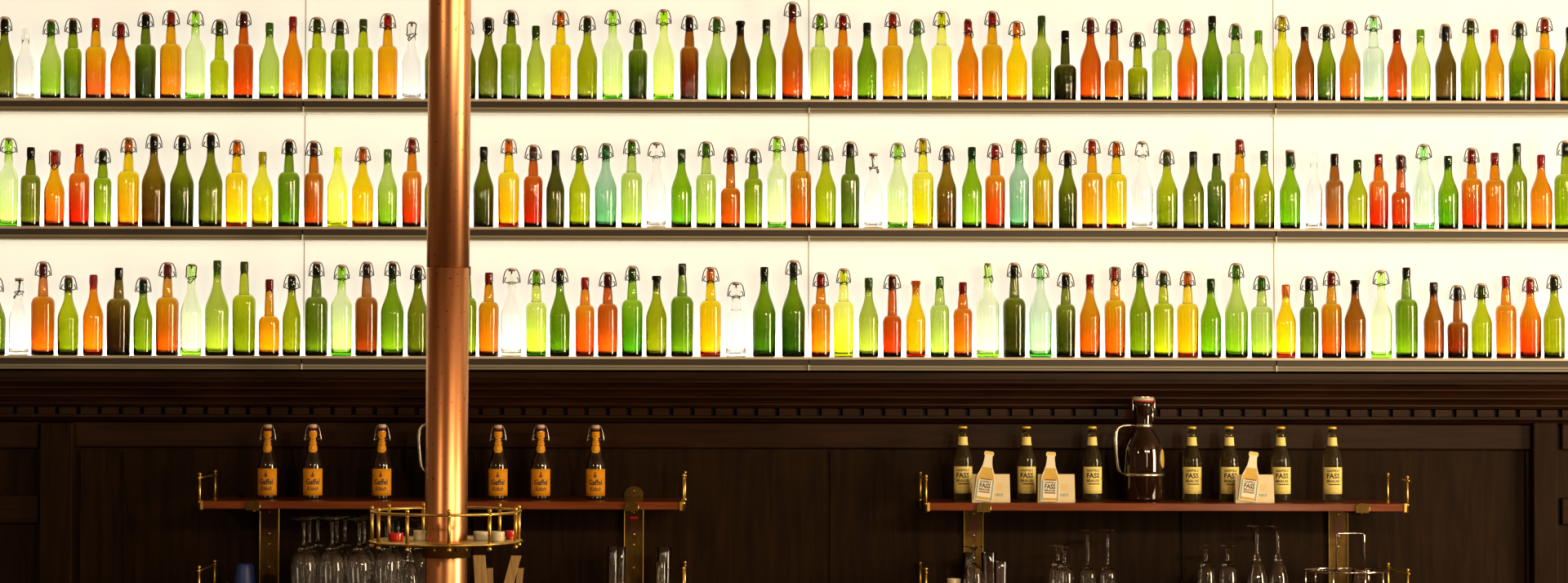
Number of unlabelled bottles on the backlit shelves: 192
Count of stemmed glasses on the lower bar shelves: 23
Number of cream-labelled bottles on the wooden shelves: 7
